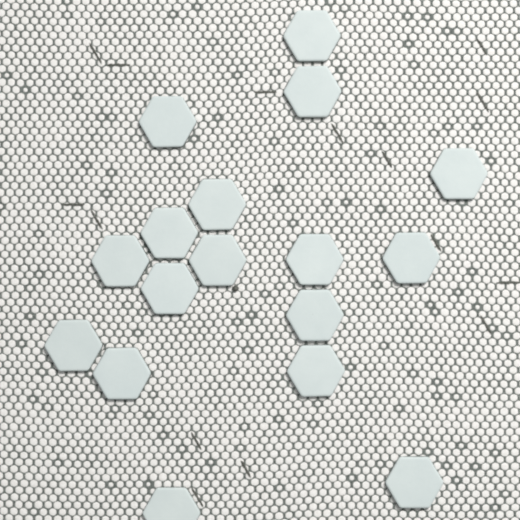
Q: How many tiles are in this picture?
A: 17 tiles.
